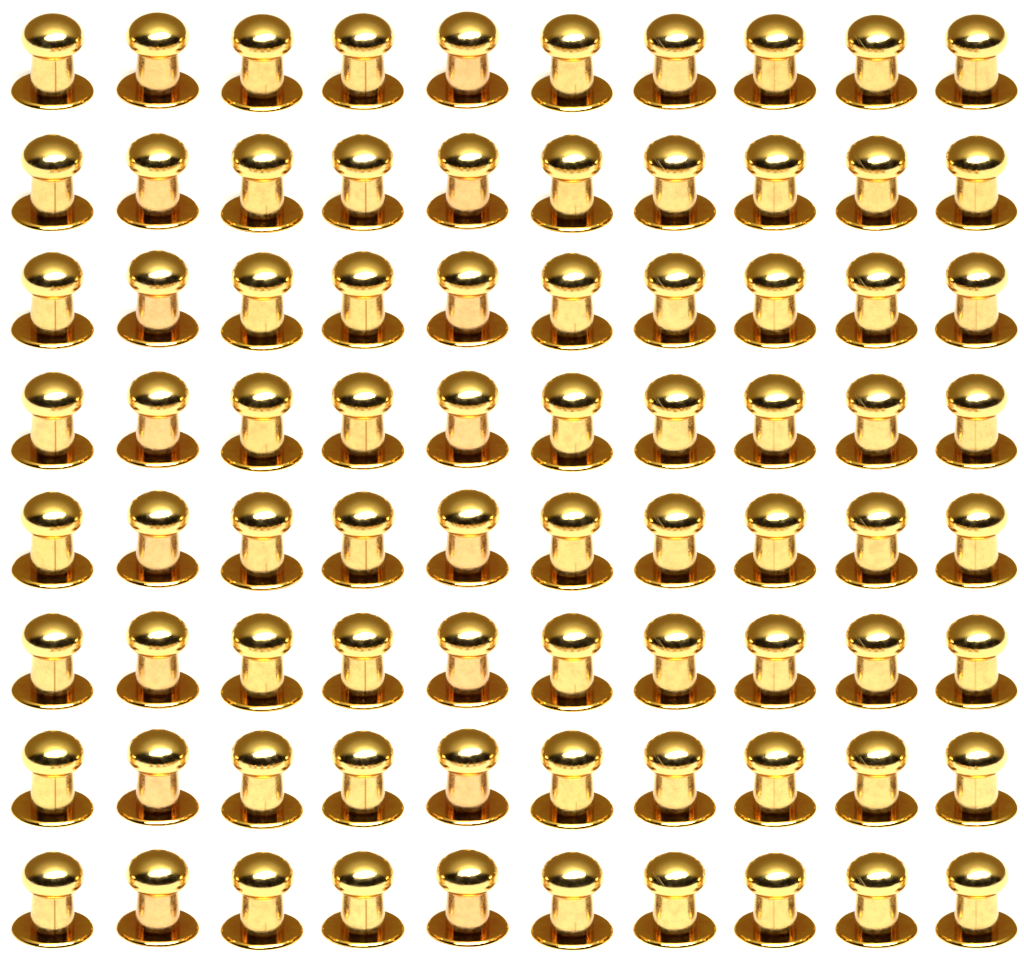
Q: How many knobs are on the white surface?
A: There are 80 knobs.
